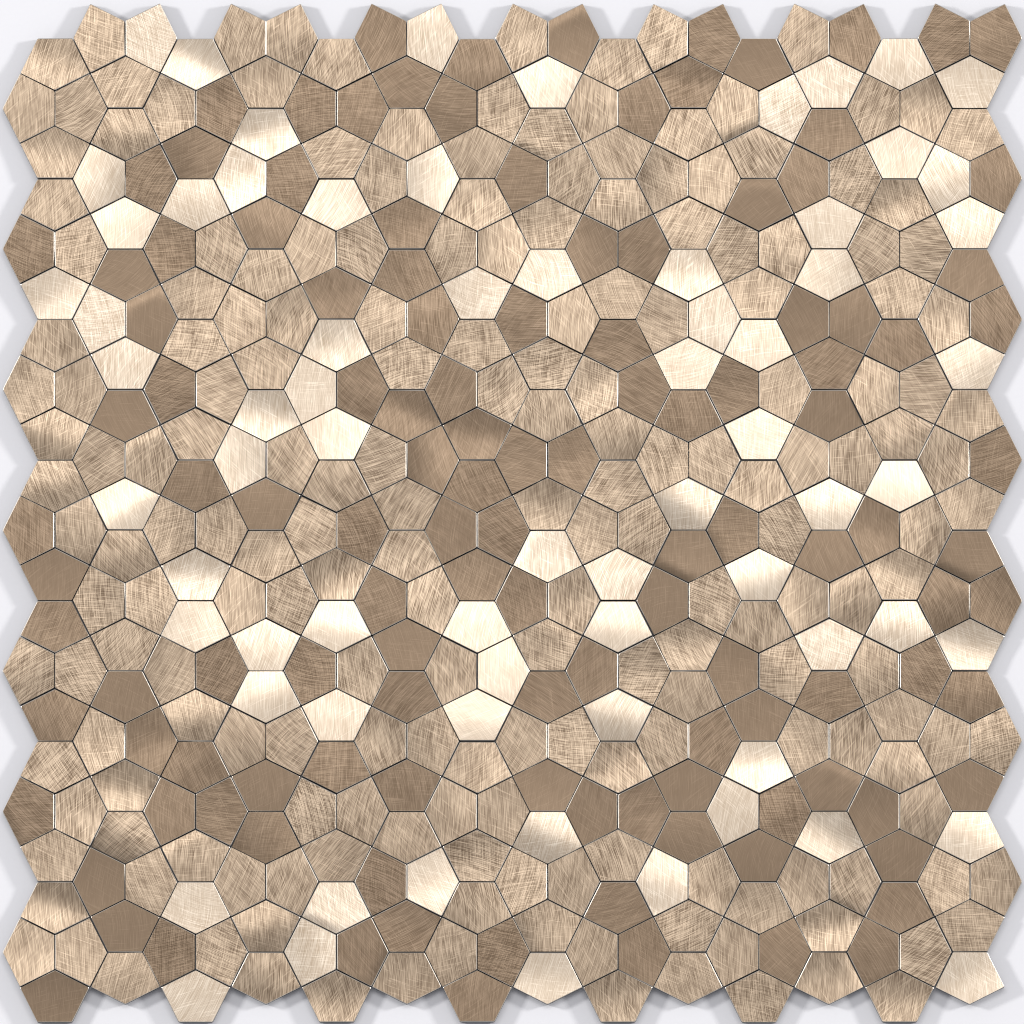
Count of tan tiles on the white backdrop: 198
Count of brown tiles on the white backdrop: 124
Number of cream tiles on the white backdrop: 70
